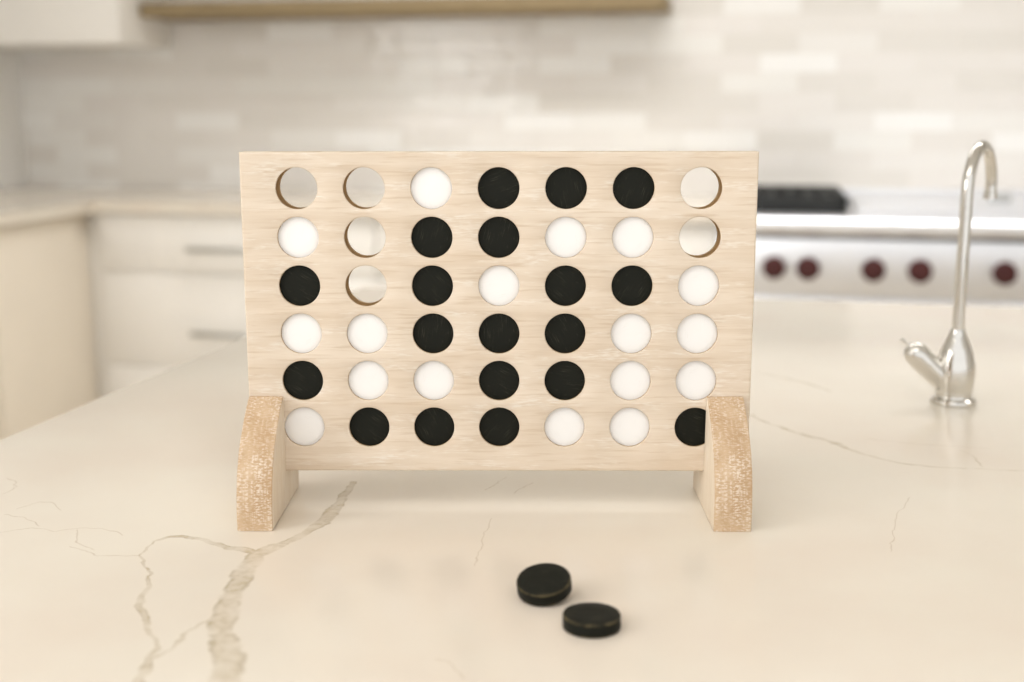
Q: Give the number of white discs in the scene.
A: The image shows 17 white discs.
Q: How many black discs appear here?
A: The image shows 21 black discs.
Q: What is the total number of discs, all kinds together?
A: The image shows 38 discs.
